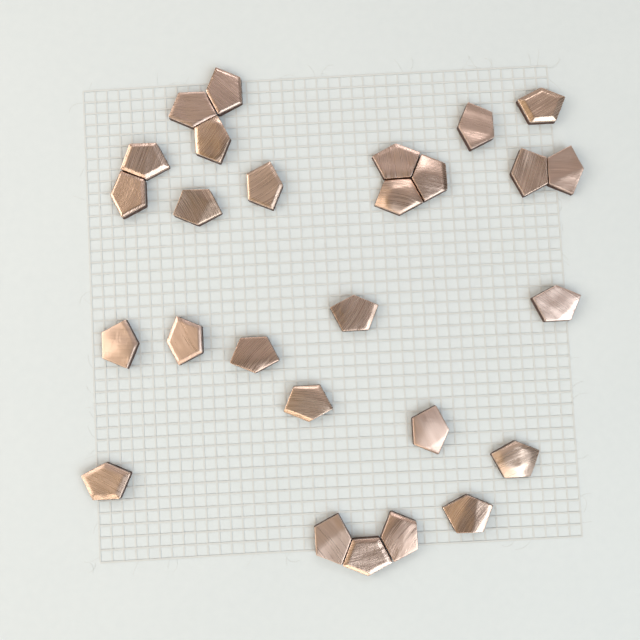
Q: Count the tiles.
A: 27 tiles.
